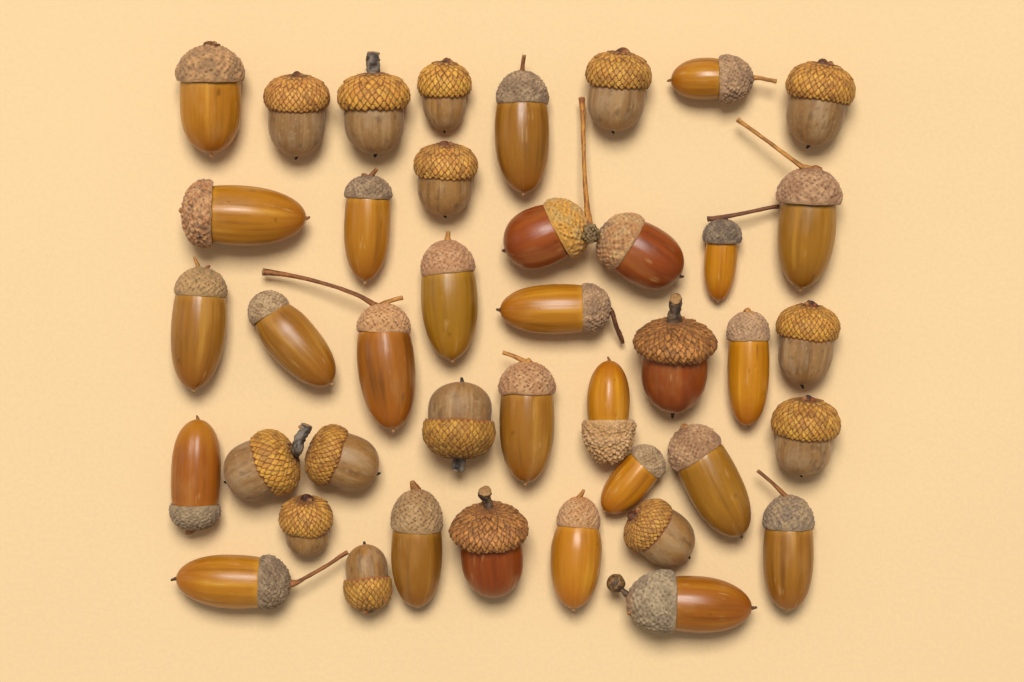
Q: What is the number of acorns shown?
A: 41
